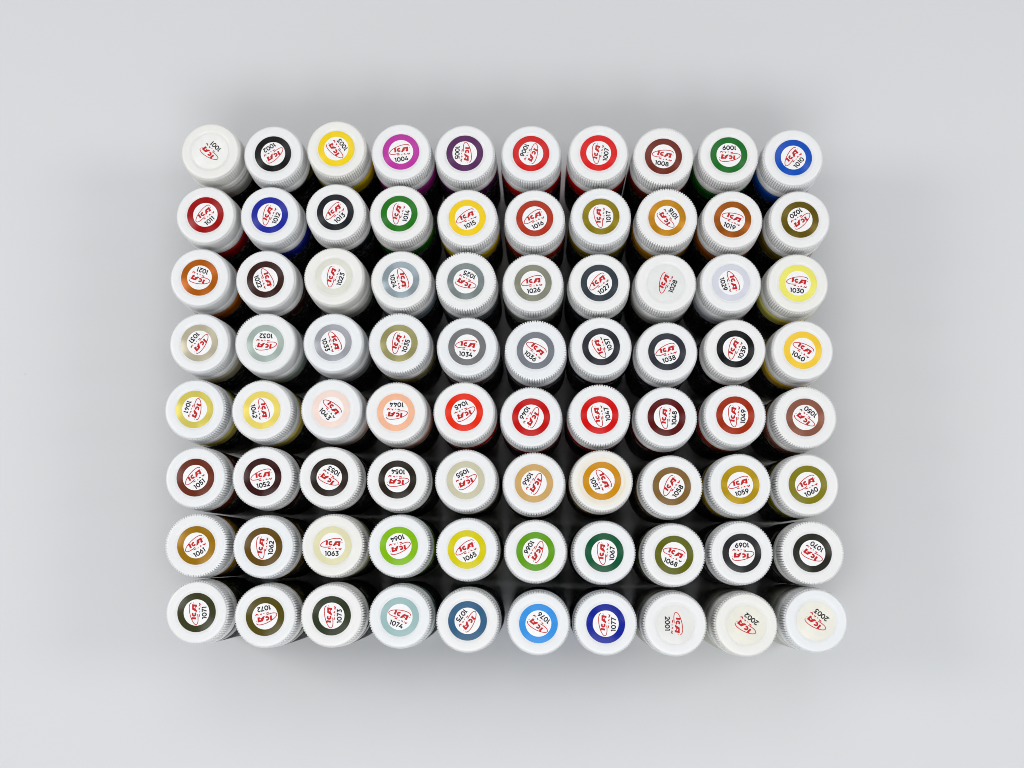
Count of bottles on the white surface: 80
